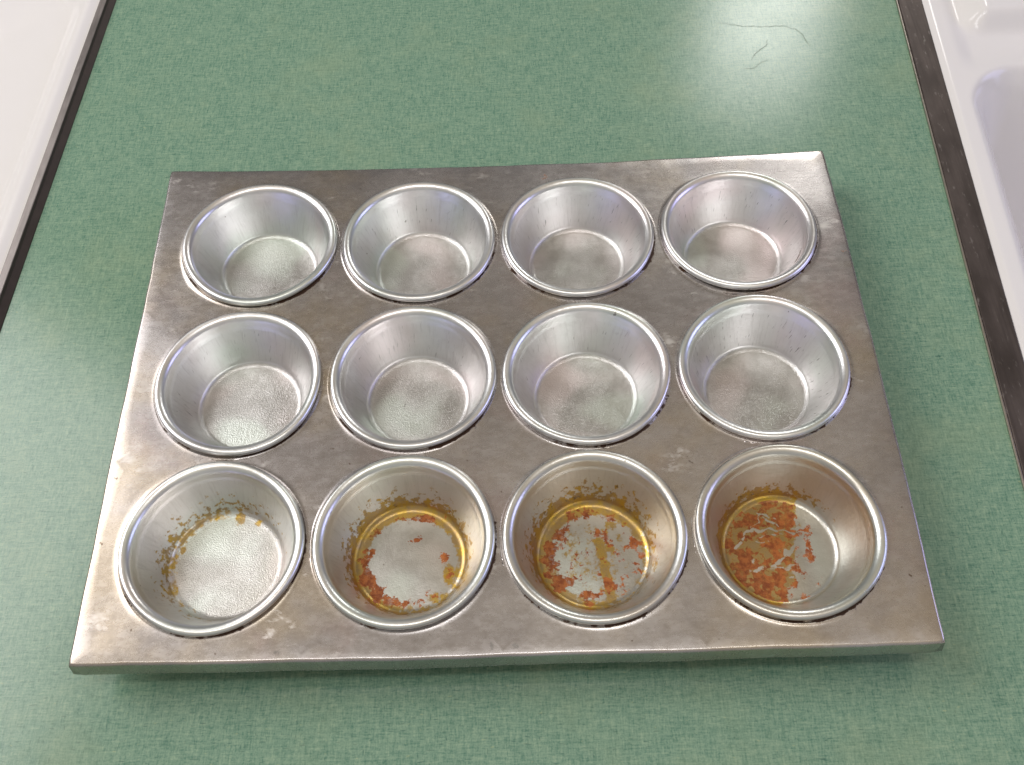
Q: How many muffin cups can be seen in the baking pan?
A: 12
